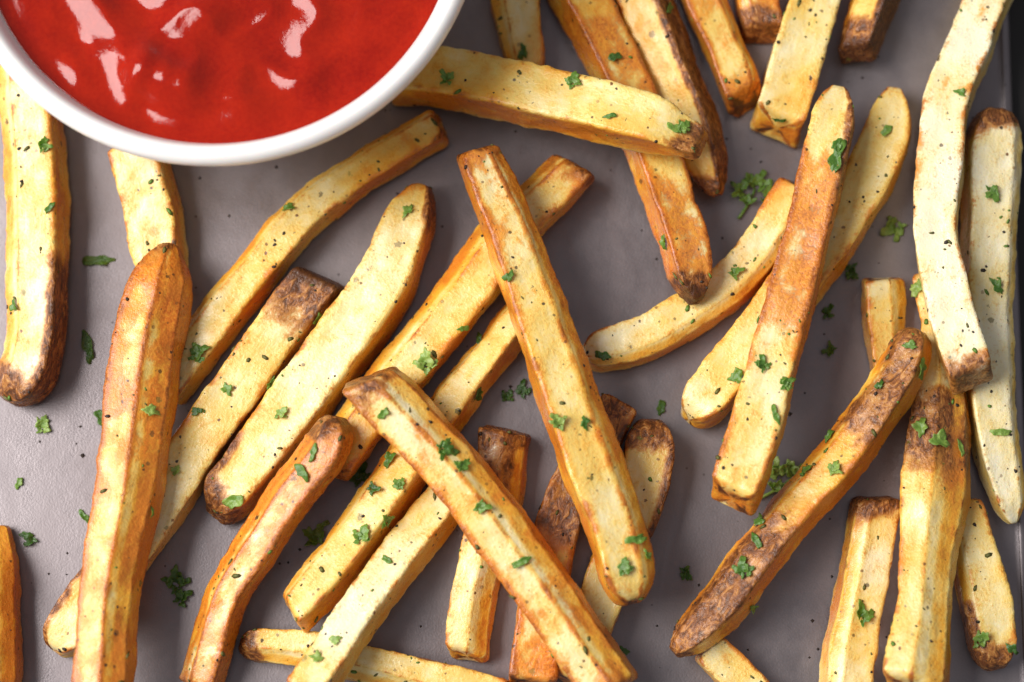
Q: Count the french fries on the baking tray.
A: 36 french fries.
